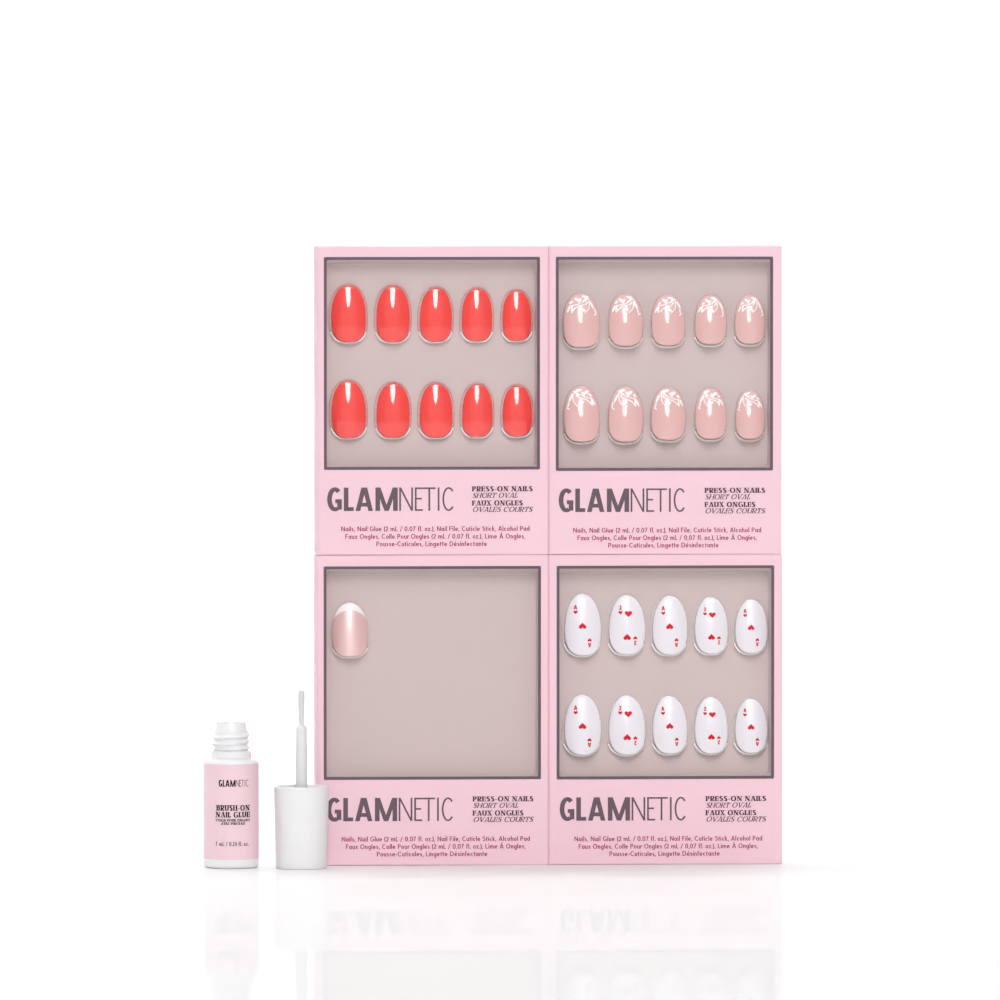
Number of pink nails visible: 11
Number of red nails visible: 10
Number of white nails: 10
